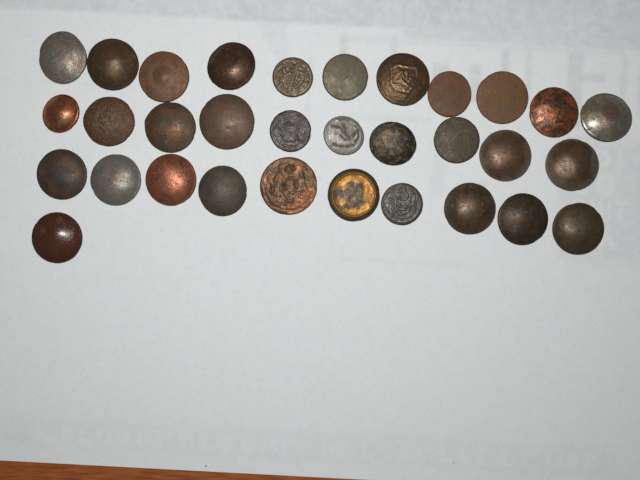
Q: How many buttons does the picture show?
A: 32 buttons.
